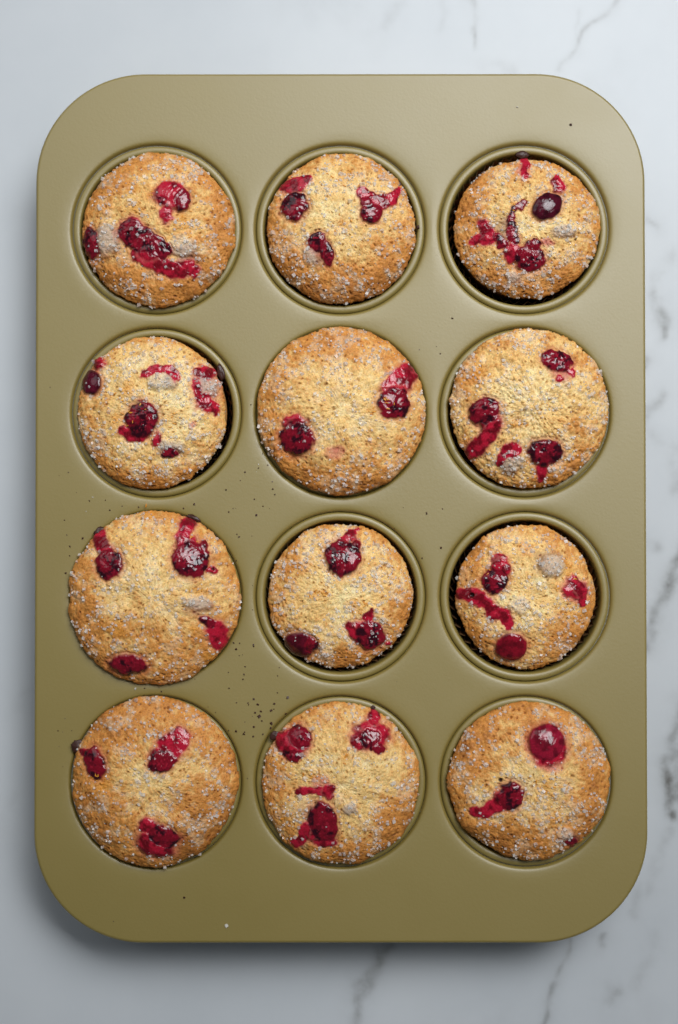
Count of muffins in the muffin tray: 12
